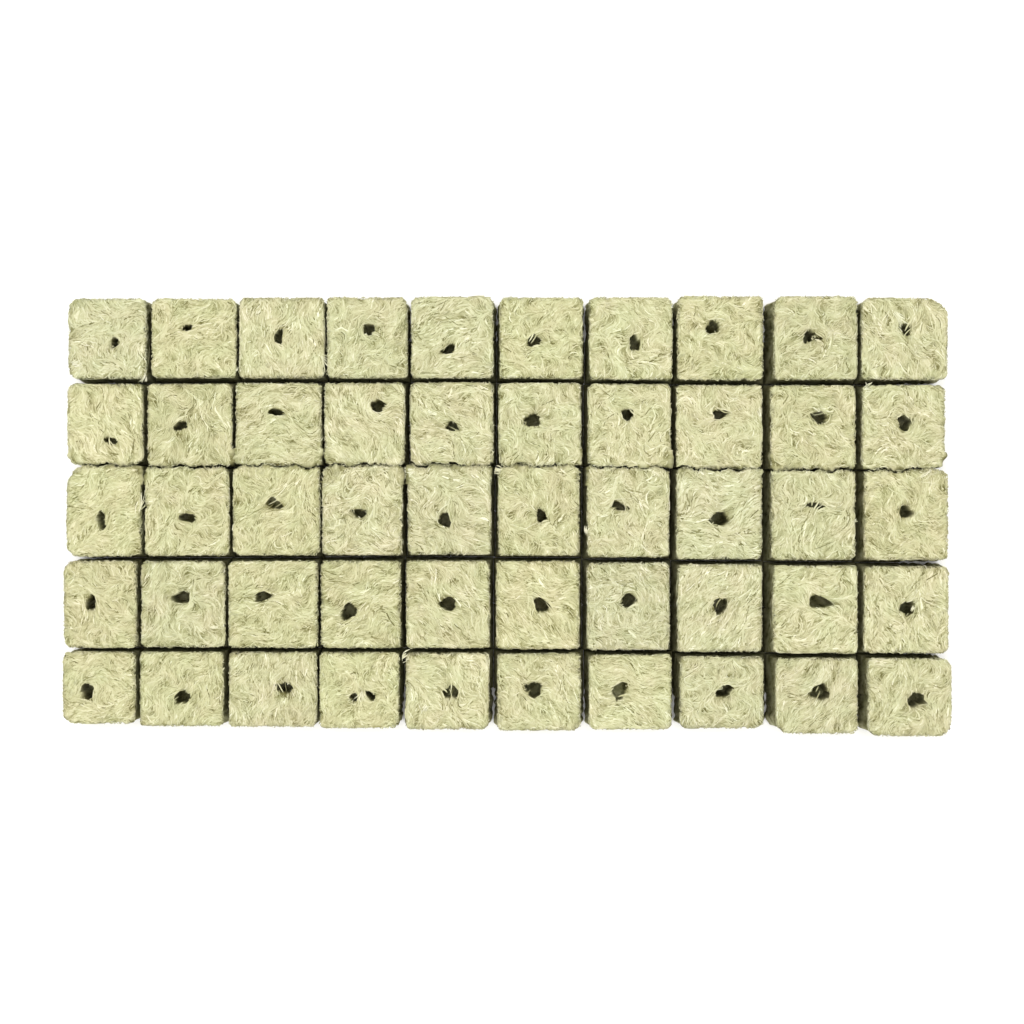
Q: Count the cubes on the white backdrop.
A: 50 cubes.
